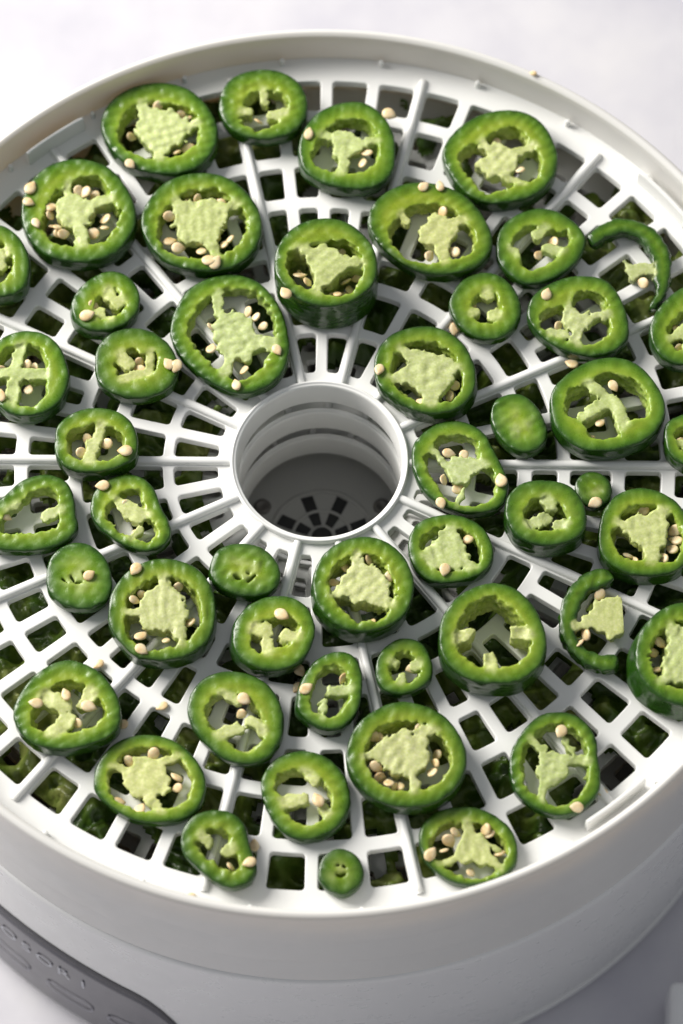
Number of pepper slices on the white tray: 49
